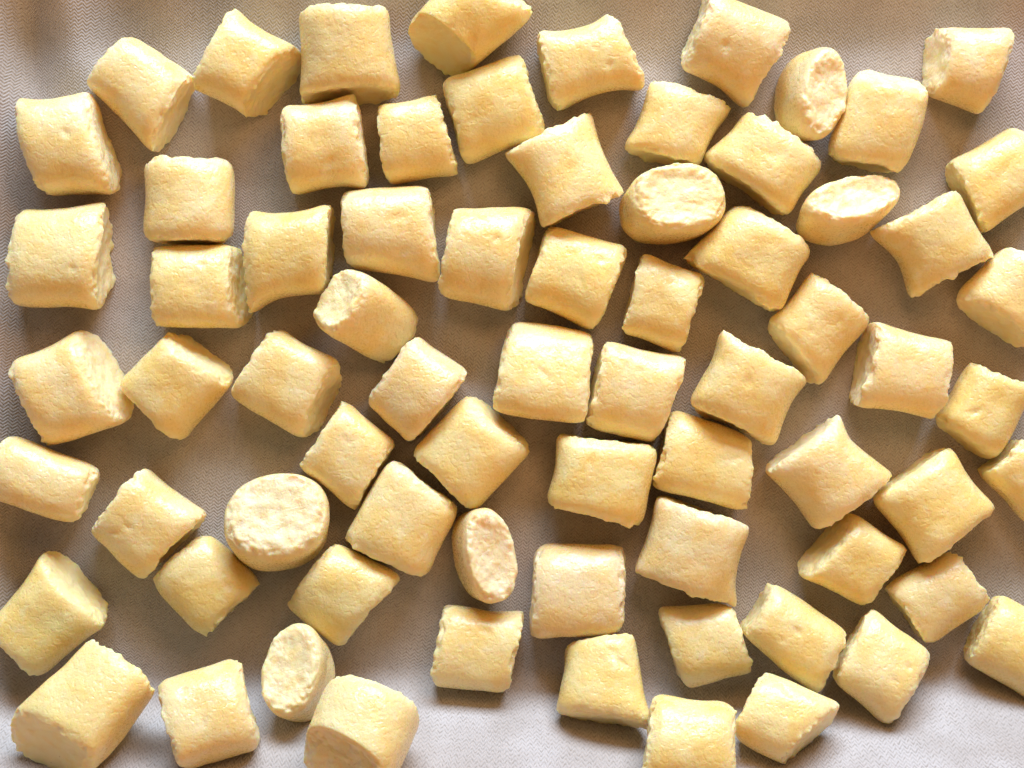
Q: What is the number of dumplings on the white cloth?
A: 72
